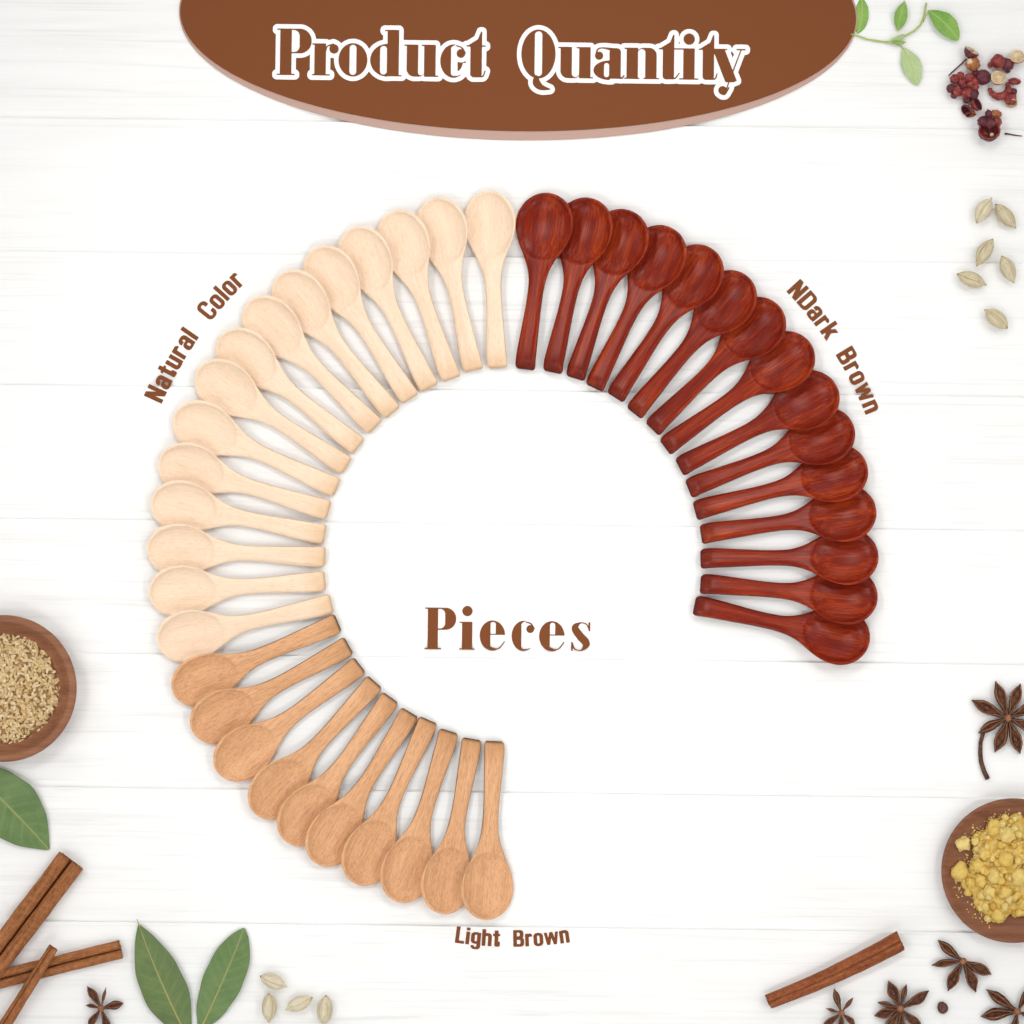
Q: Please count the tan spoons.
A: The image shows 10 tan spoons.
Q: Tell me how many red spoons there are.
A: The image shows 15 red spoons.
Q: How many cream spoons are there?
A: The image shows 15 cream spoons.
